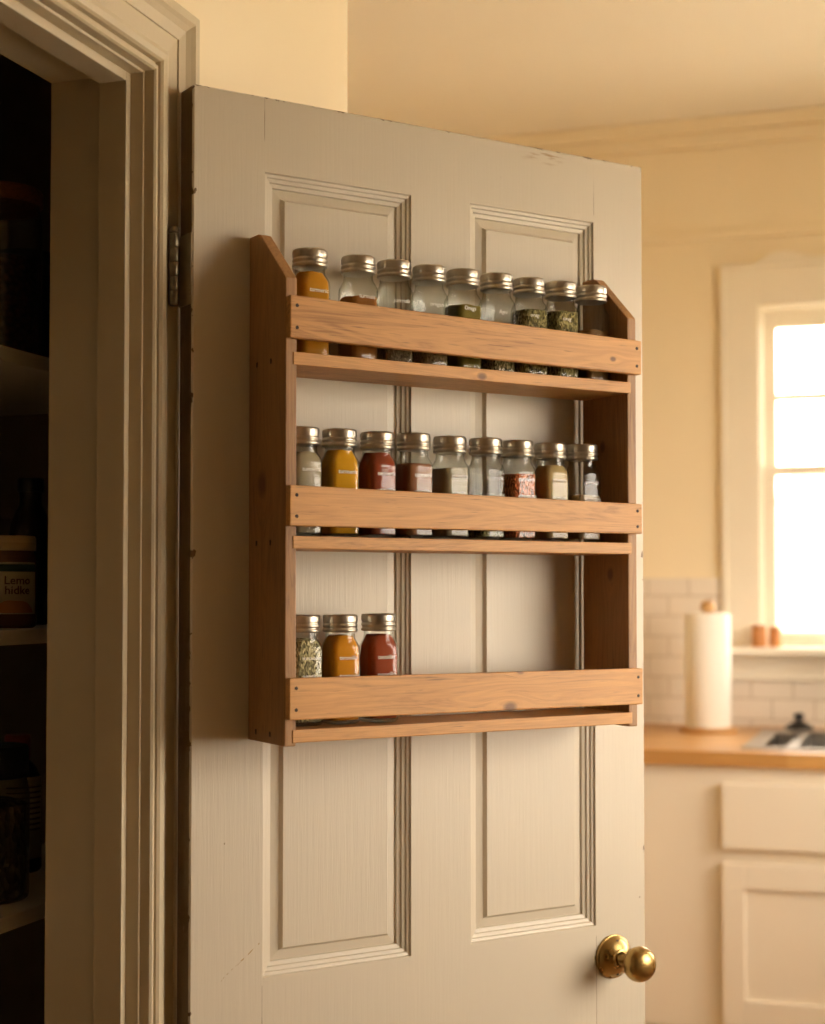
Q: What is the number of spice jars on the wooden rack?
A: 21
